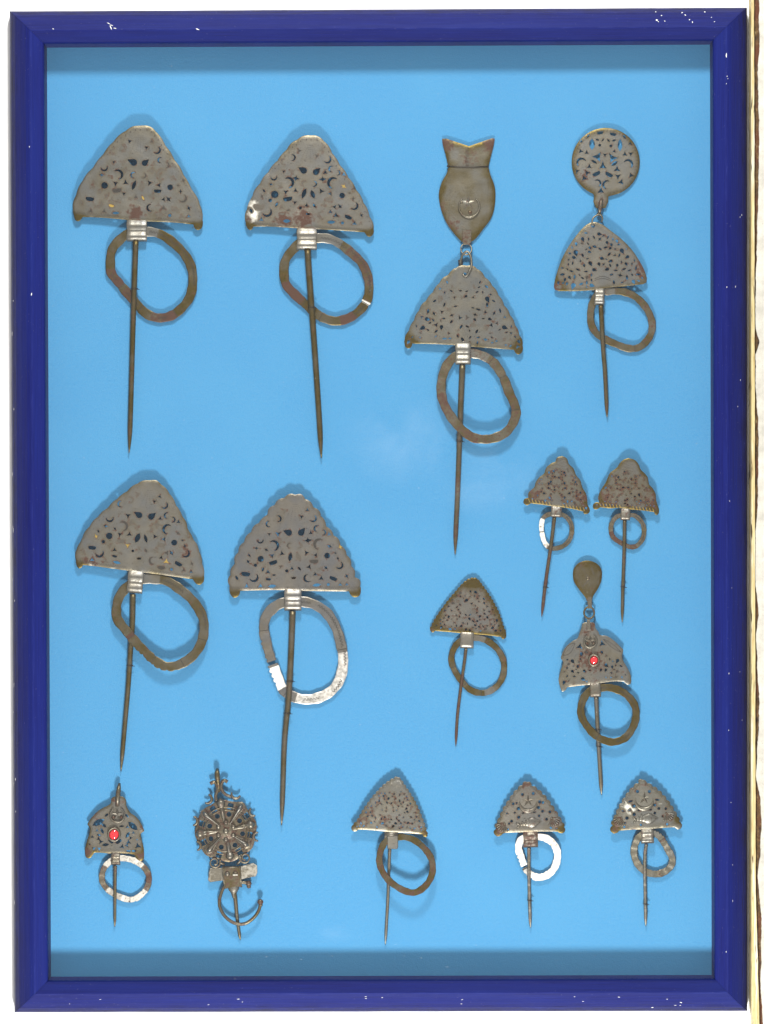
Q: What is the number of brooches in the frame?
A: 15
